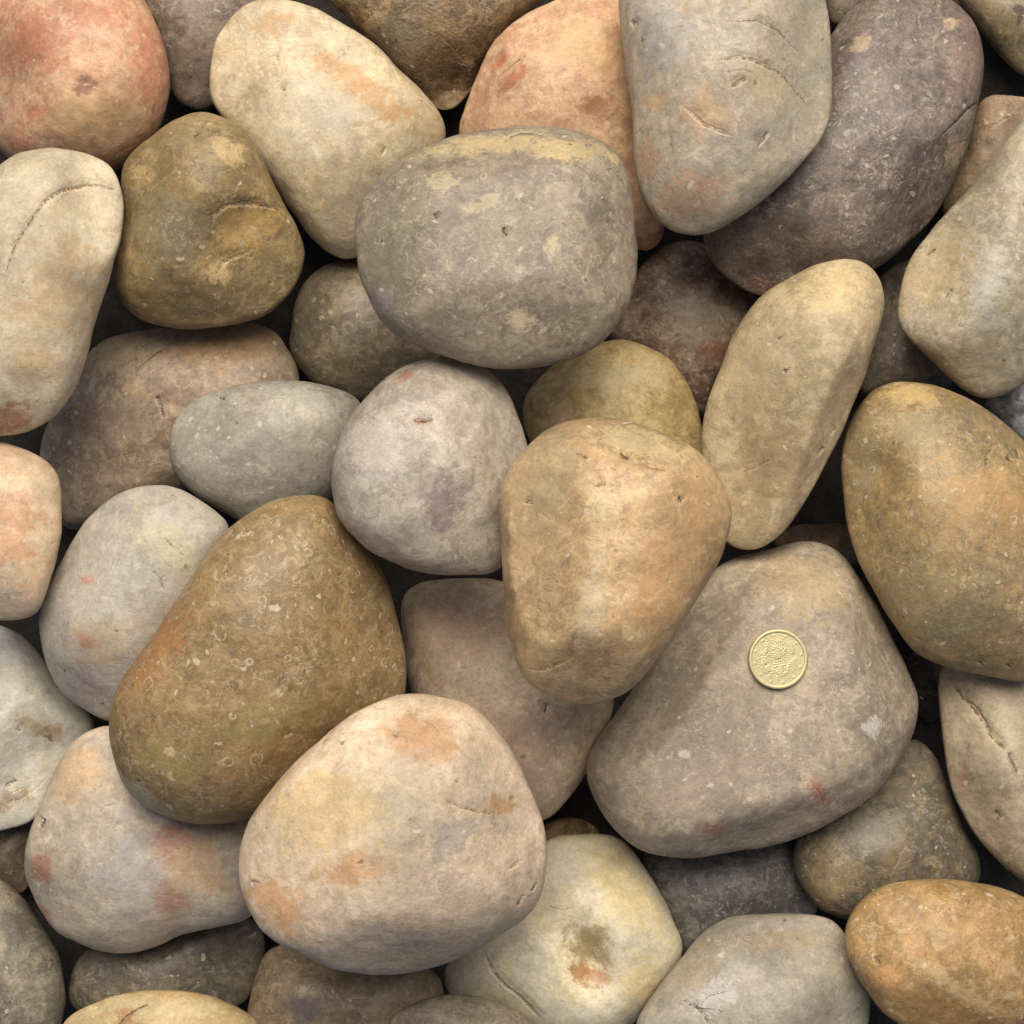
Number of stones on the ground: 48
